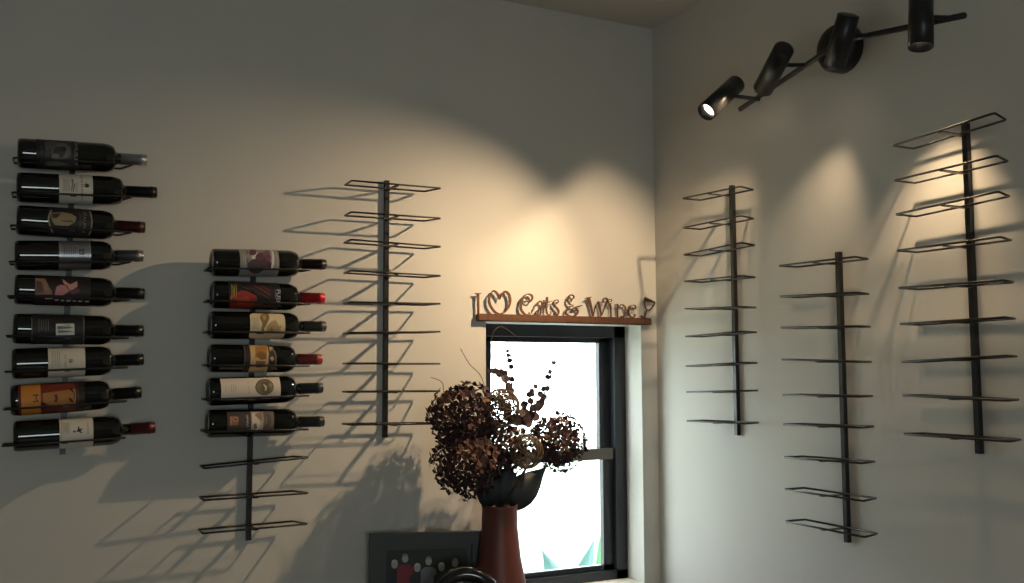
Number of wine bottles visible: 15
